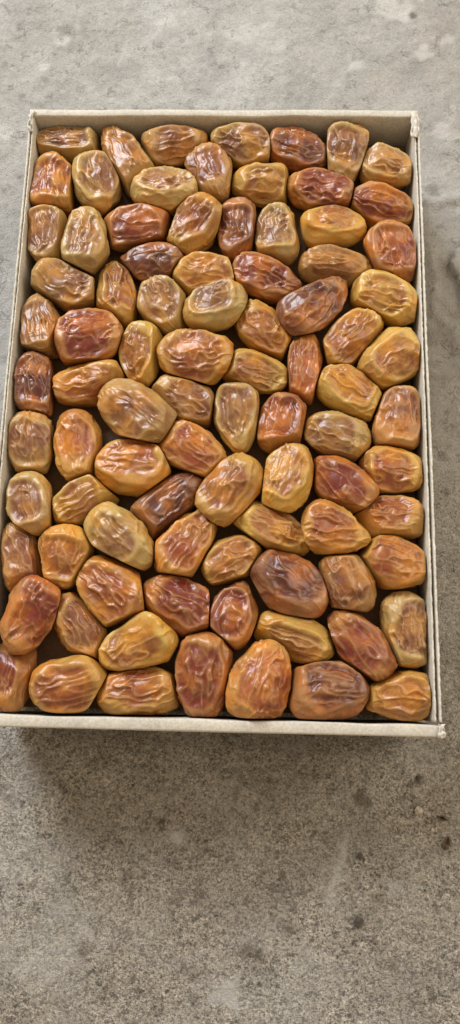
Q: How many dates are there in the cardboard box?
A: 88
